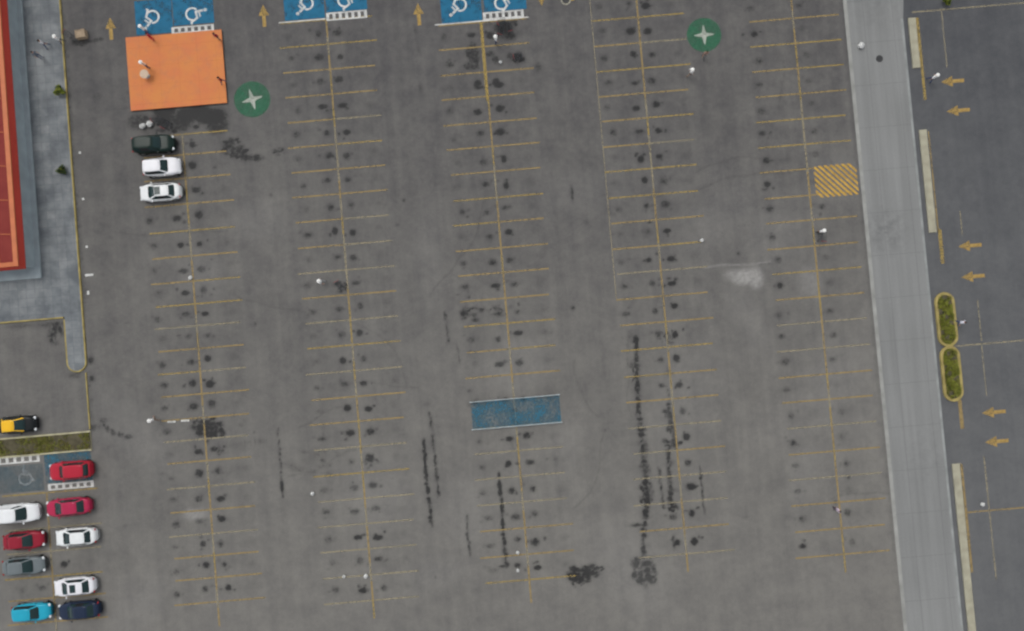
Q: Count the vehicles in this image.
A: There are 13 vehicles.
